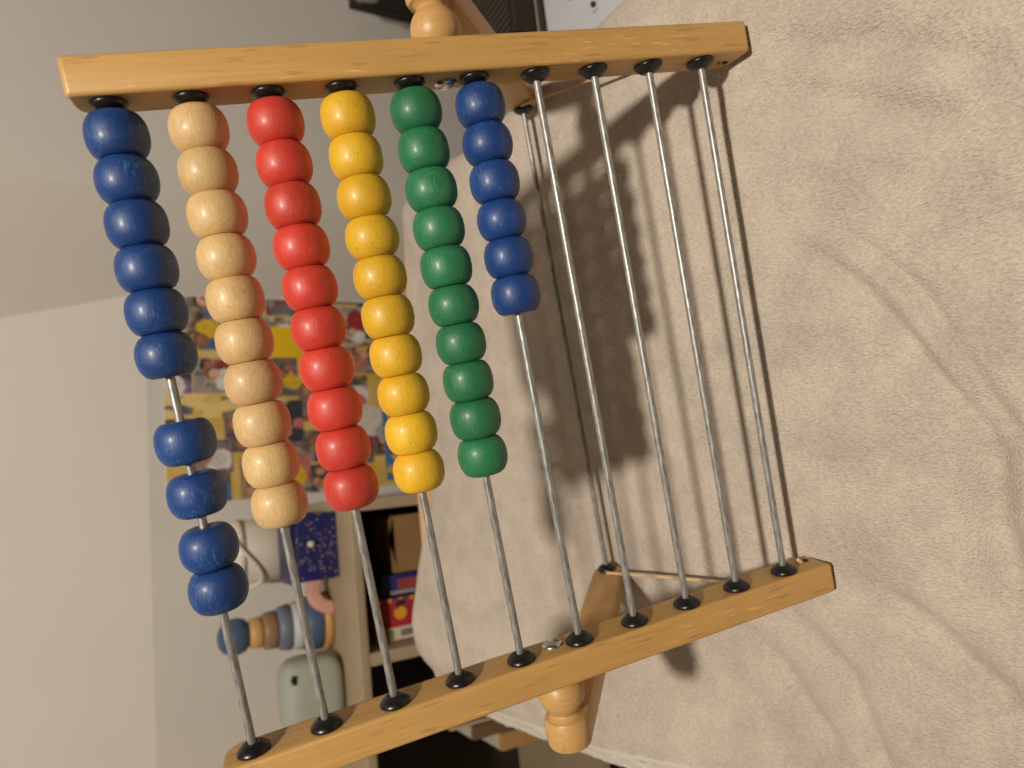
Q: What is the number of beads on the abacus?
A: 56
